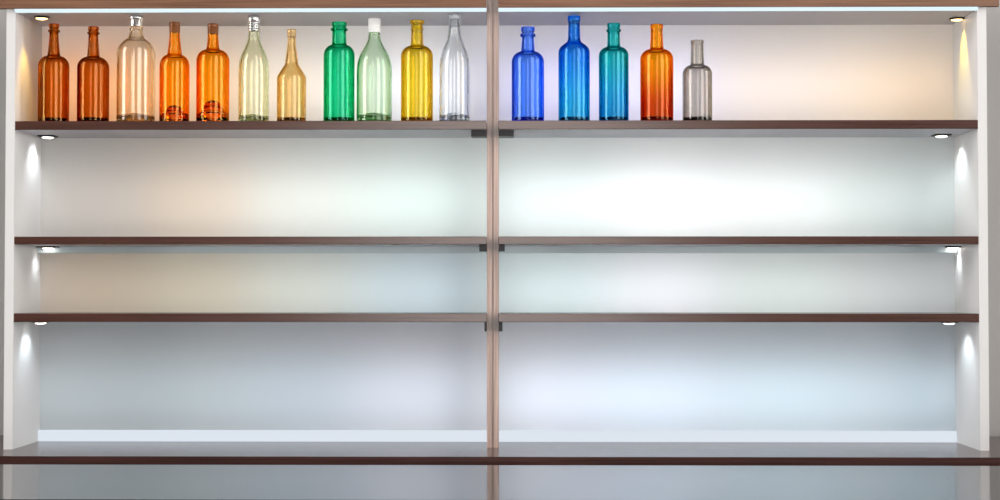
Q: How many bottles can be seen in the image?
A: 16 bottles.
